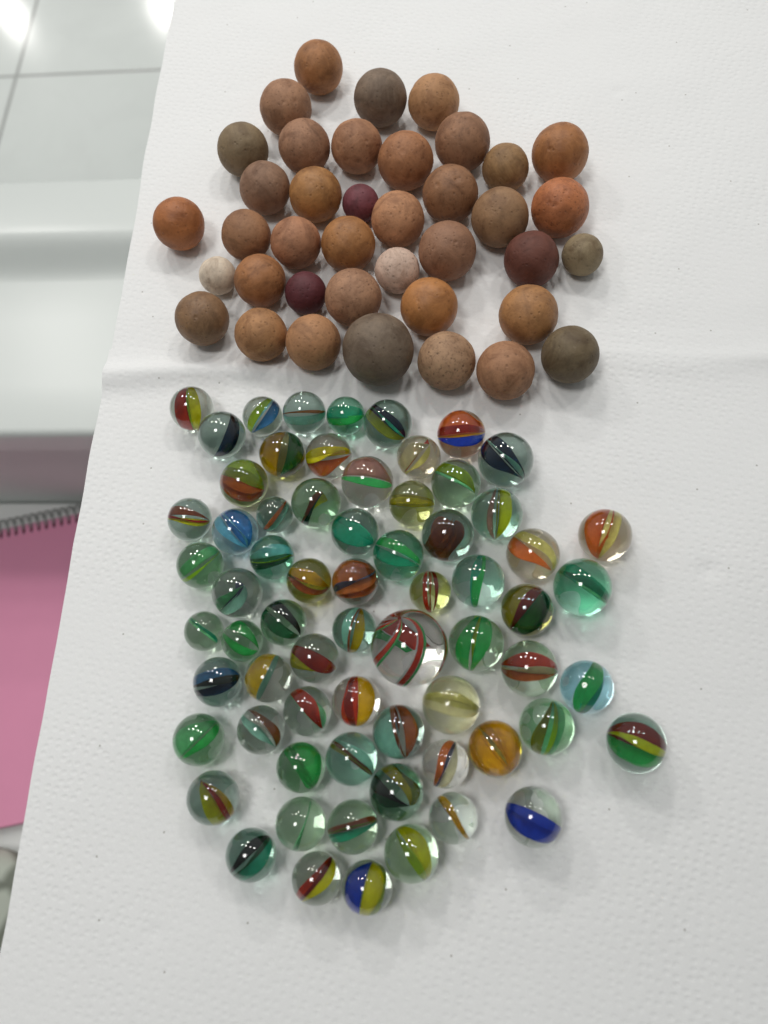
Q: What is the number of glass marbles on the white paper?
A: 67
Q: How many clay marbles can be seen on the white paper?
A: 39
